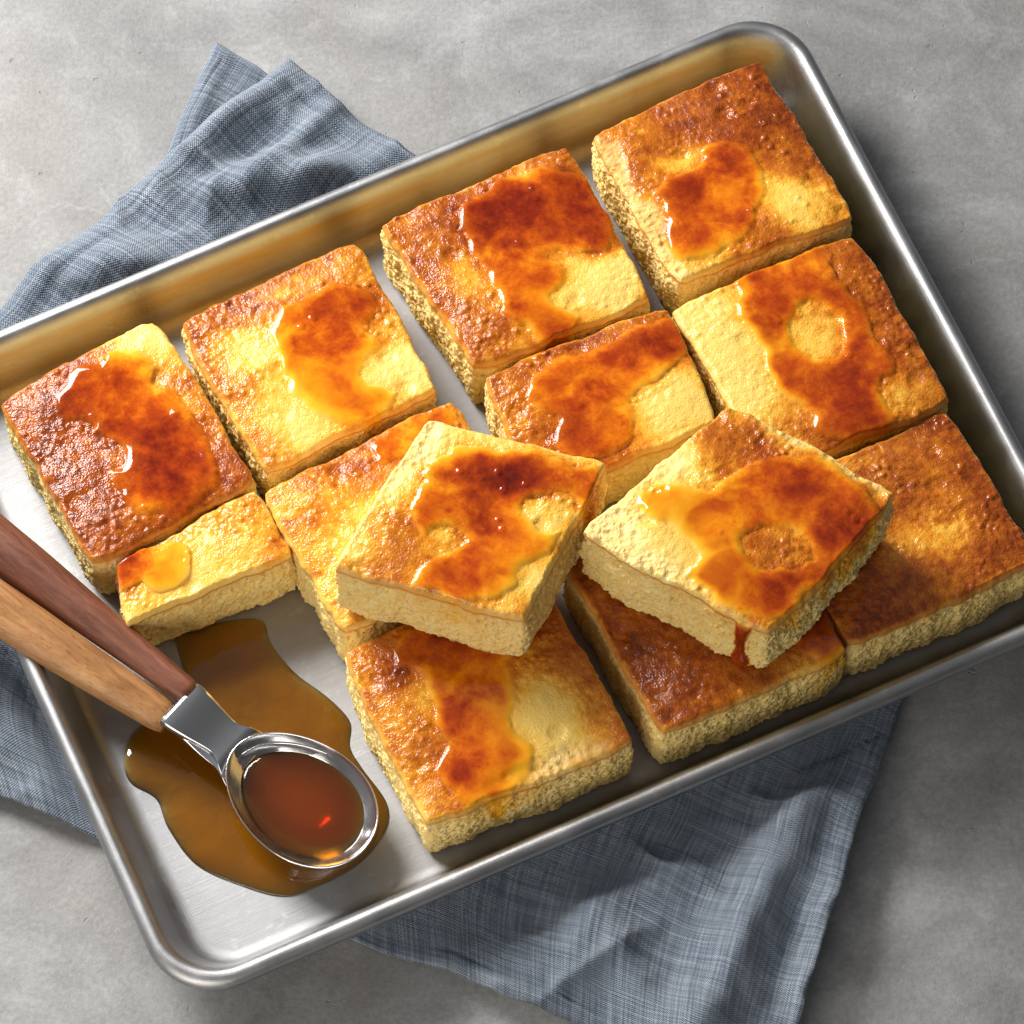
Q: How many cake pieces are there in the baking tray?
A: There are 13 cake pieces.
